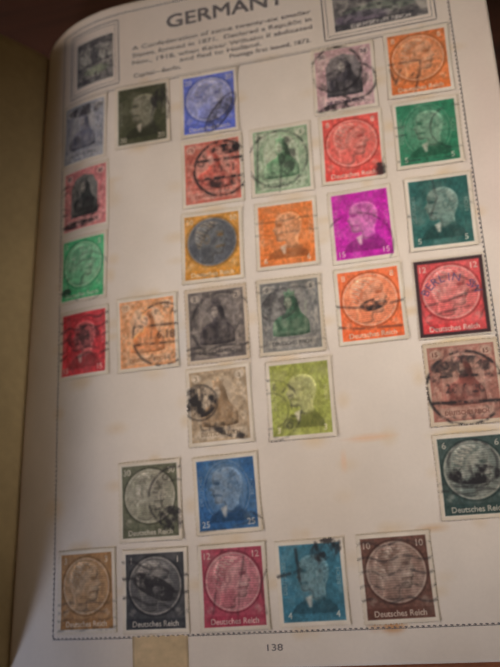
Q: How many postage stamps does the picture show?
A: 32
